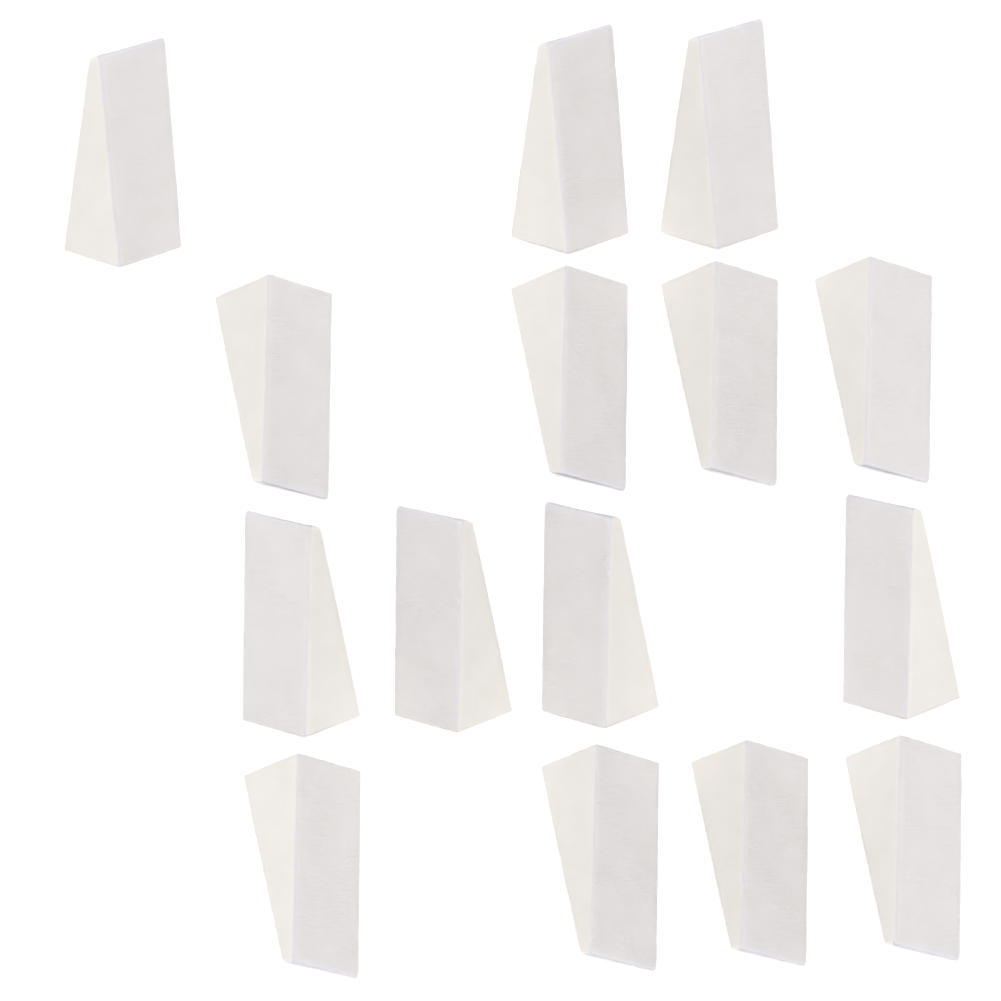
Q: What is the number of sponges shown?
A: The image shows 15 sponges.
